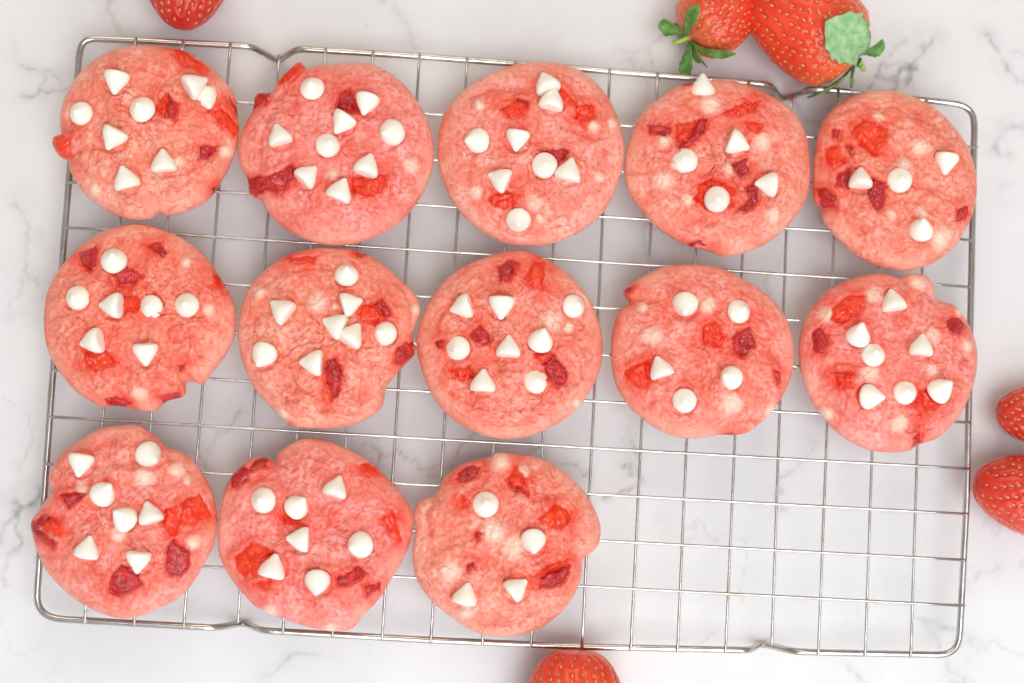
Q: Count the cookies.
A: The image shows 13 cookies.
